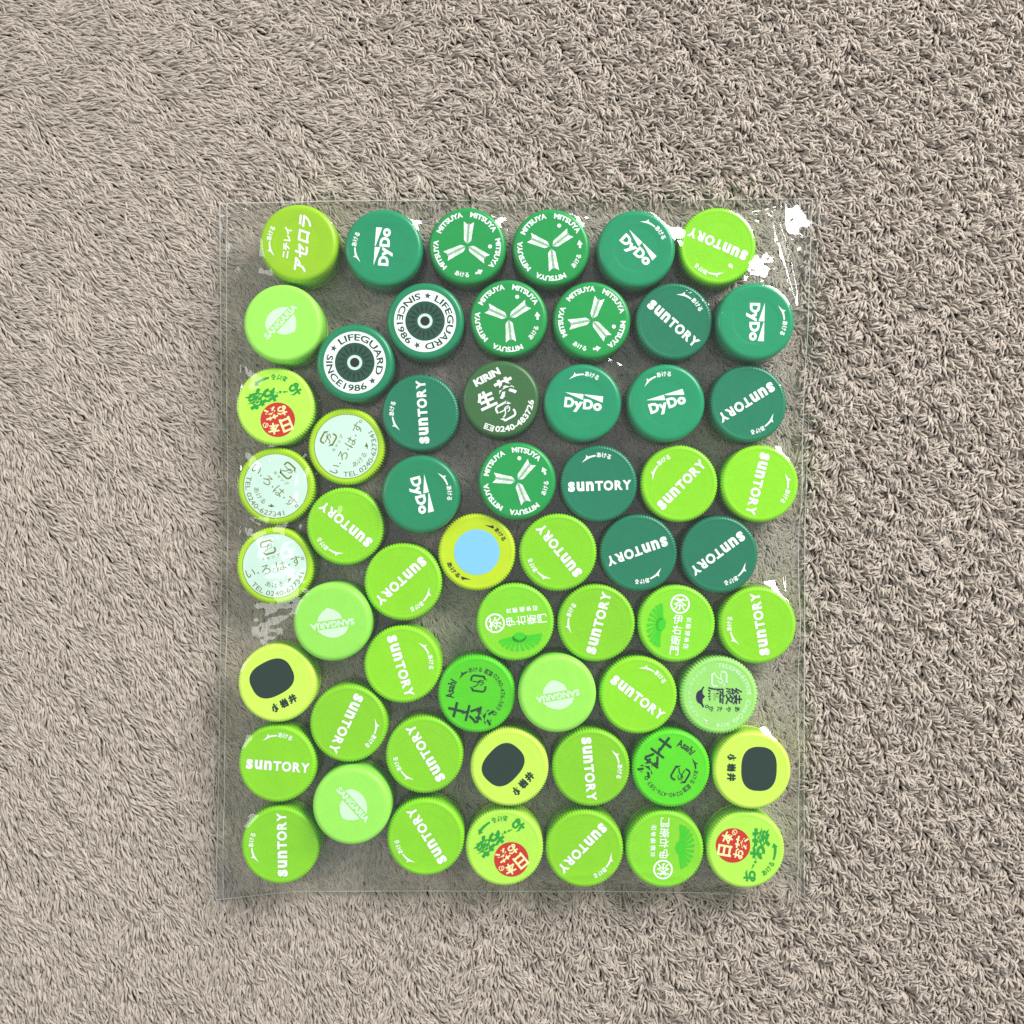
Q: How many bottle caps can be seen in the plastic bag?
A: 58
